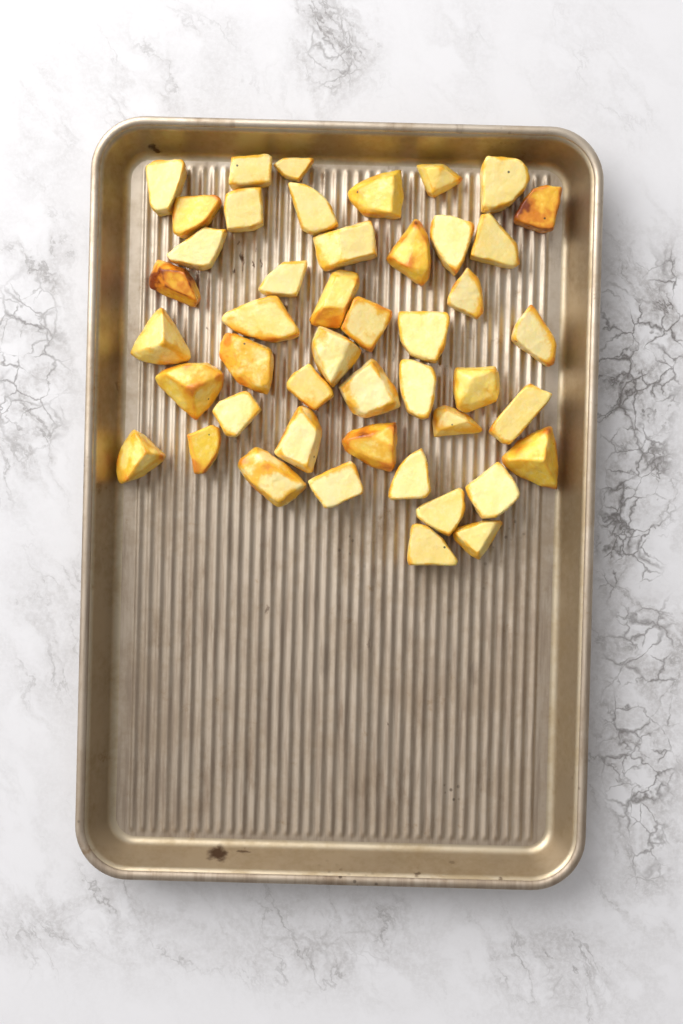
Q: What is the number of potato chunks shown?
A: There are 46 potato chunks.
